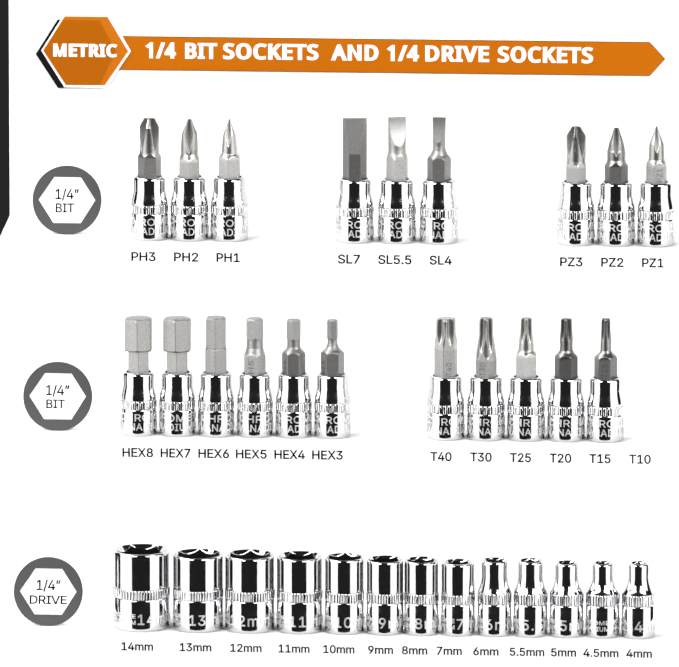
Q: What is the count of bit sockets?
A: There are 20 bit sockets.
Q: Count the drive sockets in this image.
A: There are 13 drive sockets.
